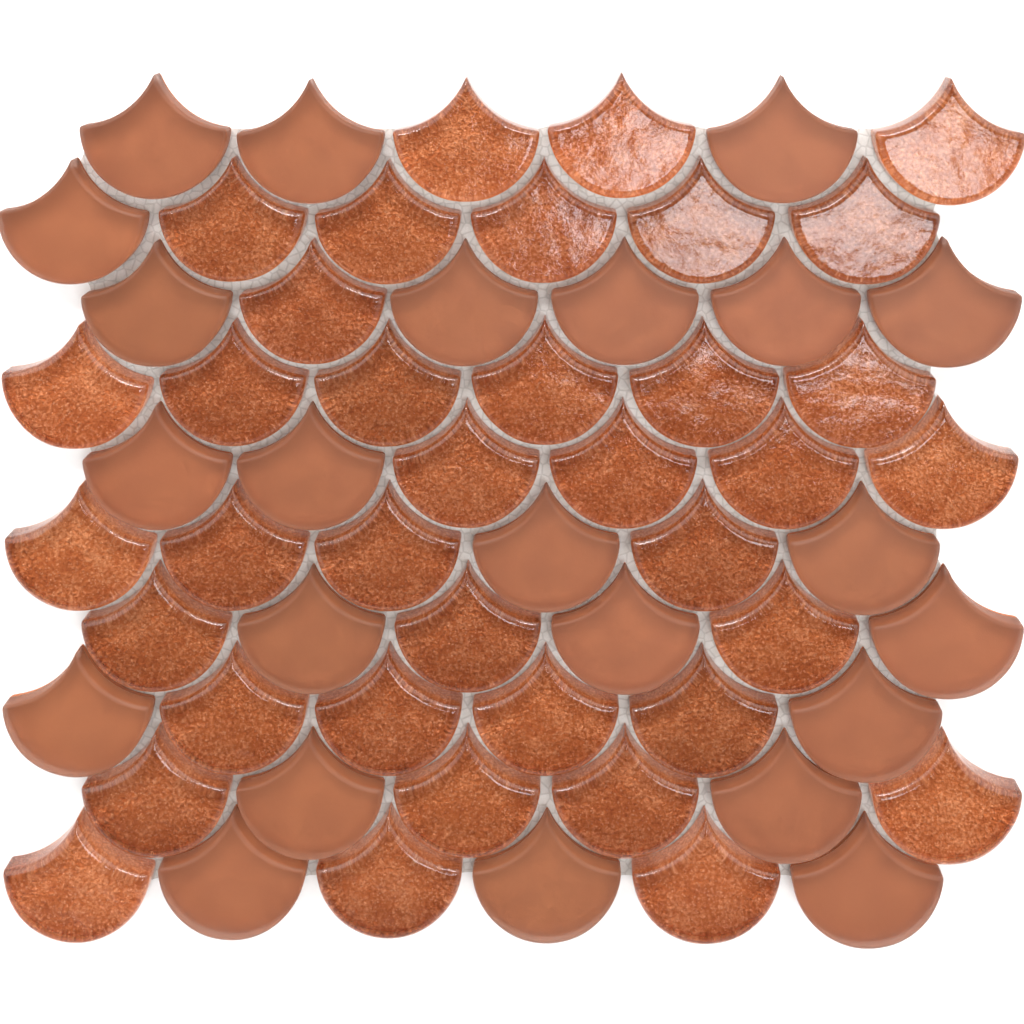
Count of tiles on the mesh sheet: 60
